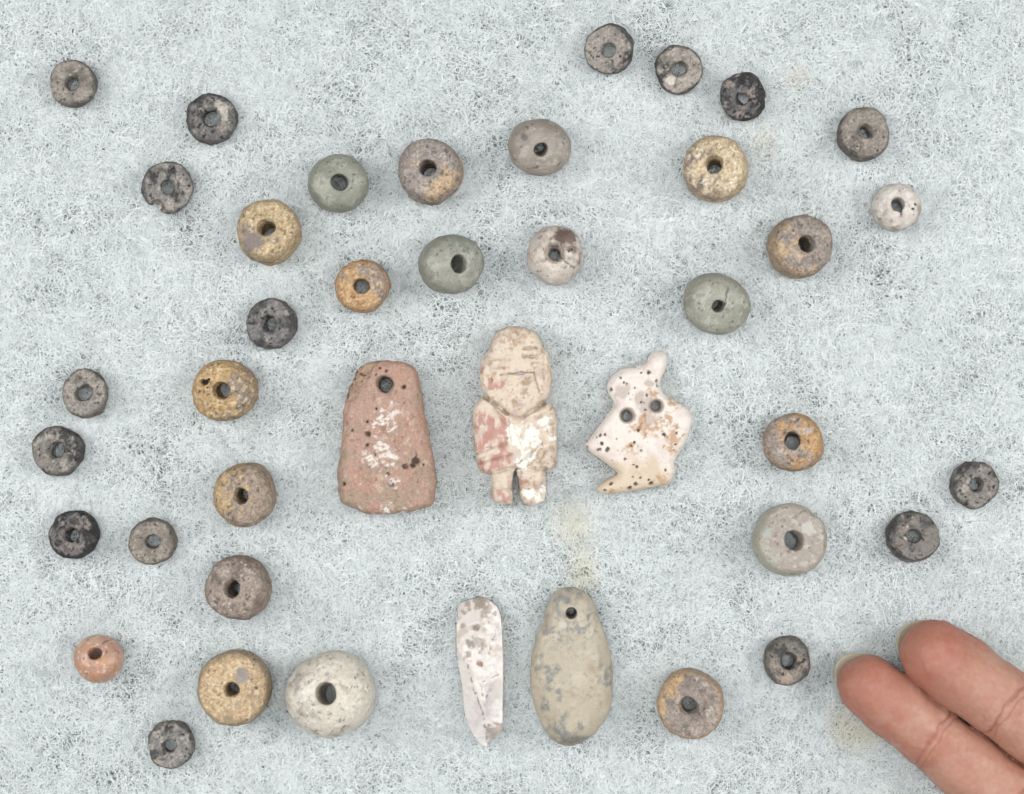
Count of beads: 36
